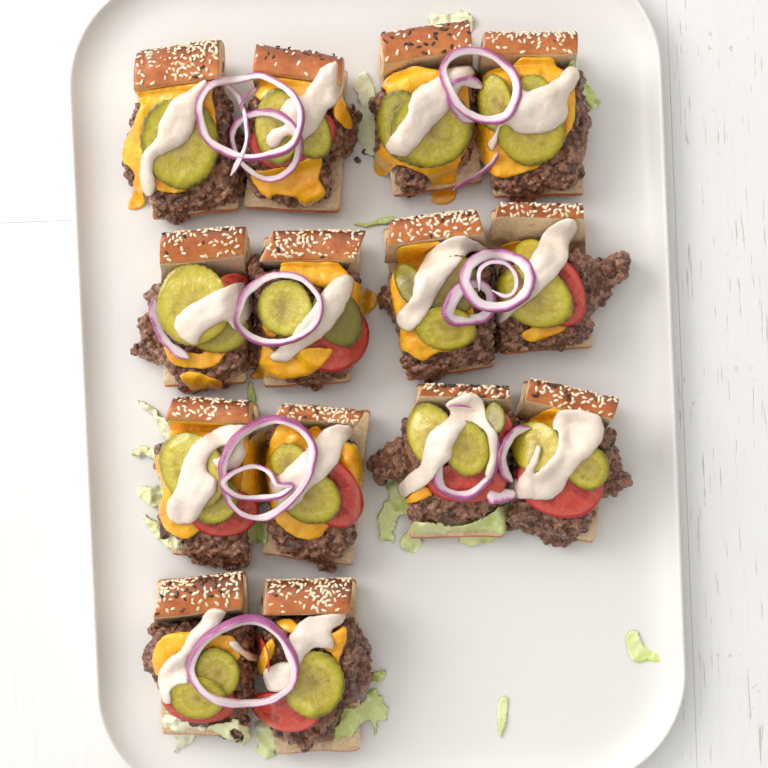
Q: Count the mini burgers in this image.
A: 14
